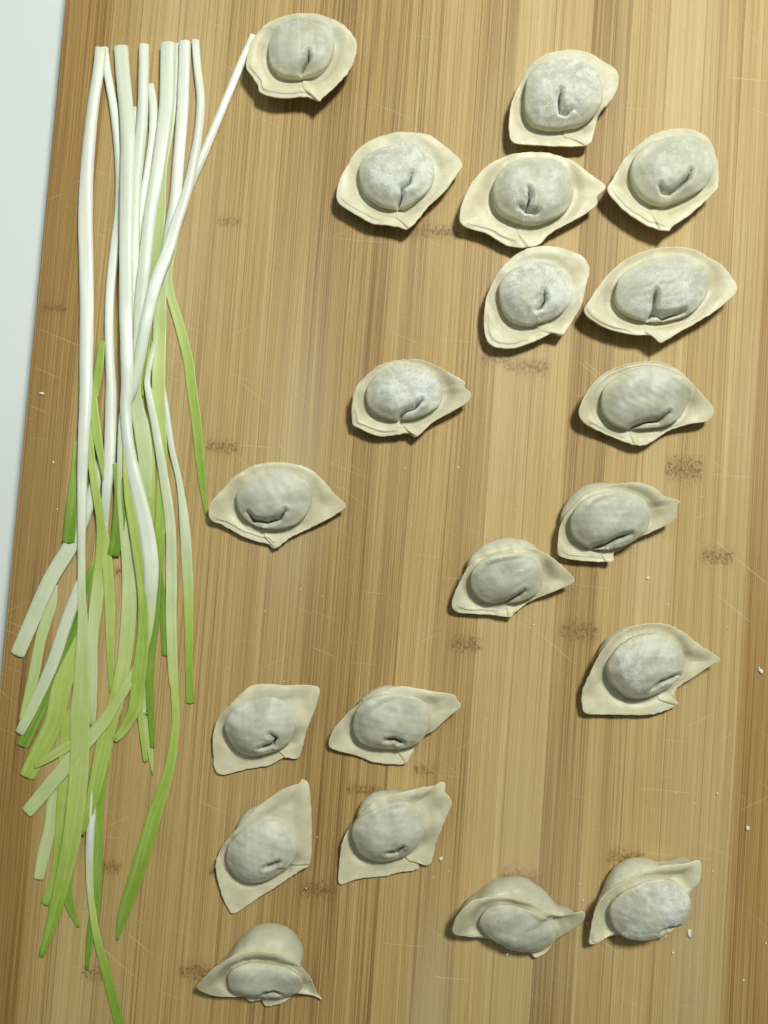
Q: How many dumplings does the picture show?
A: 20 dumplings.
